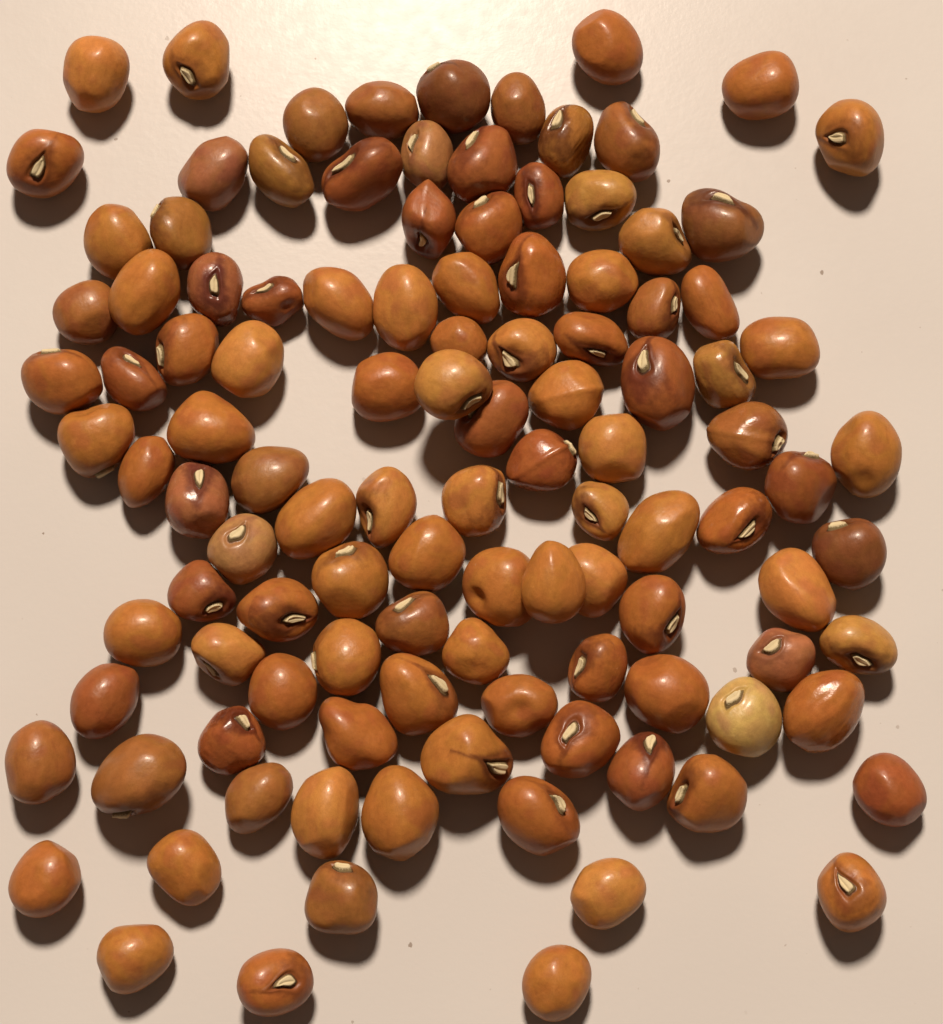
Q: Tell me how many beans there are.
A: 113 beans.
